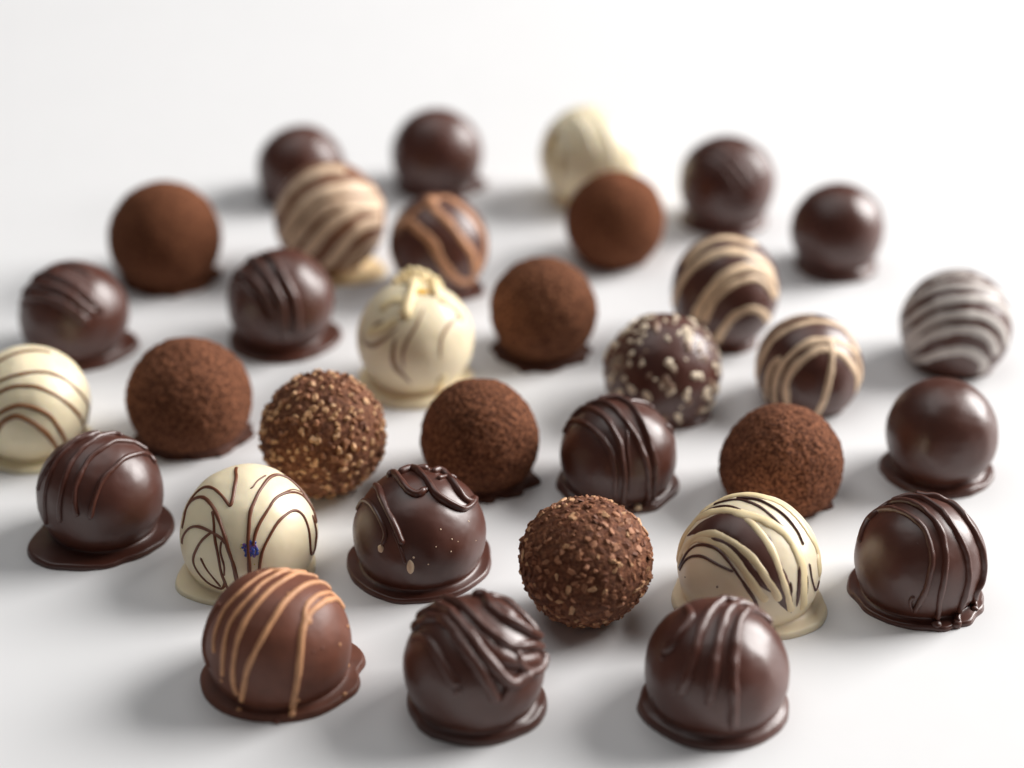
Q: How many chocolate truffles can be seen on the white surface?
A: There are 33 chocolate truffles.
